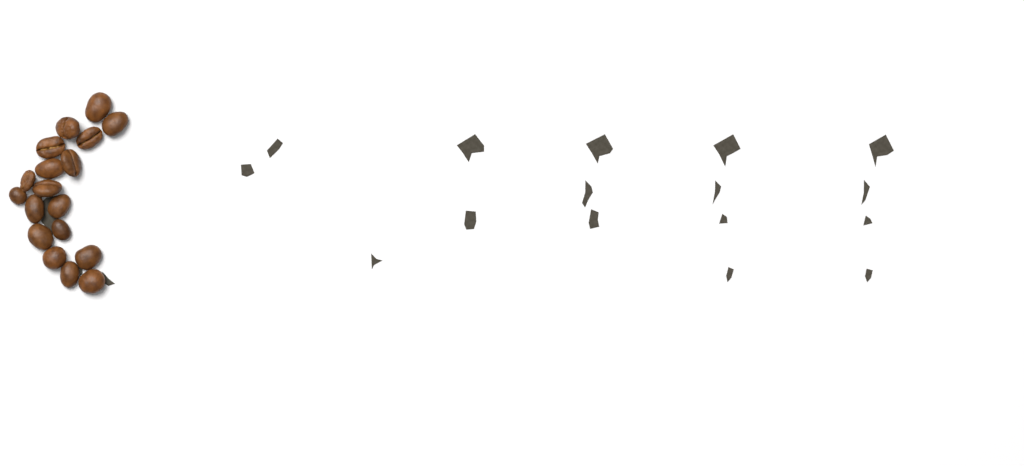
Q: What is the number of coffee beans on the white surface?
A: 18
